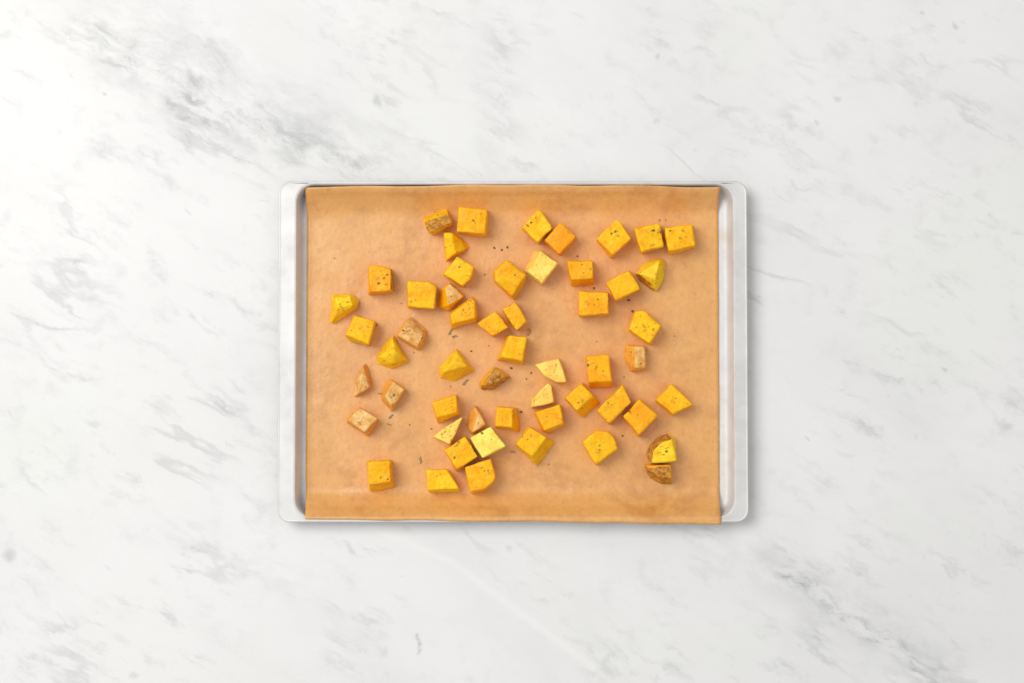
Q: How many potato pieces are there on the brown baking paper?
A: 54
